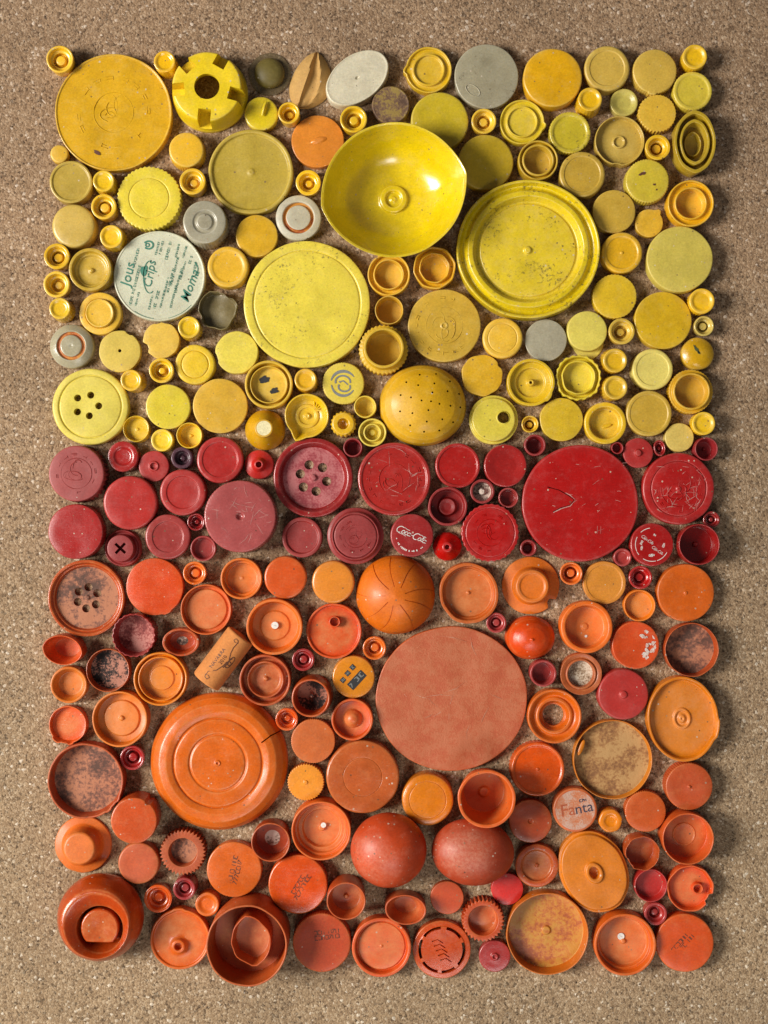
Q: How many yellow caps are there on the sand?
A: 102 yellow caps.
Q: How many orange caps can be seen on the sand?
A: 80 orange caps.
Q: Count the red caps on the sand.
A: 50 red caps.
